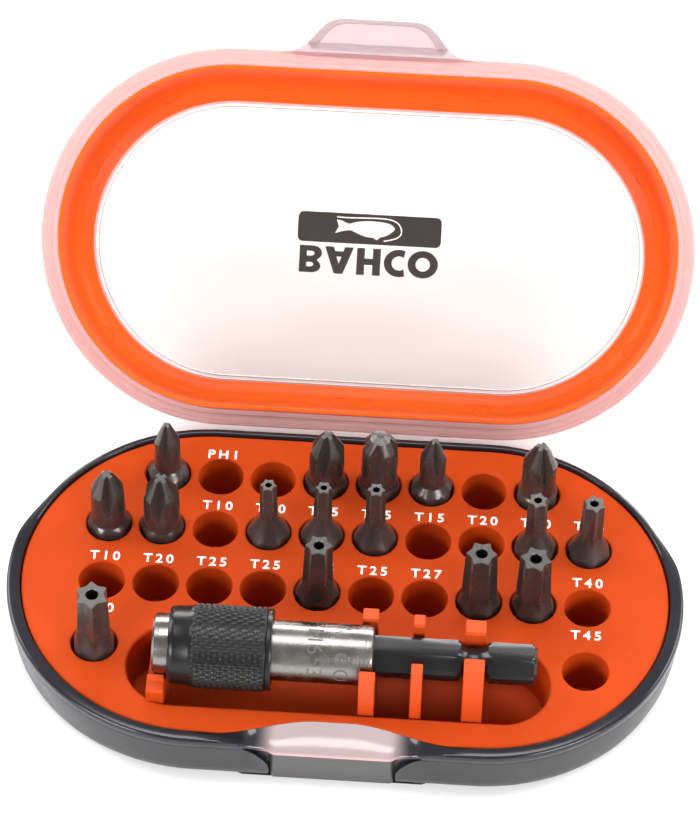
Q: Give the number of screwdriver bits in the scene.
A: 16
